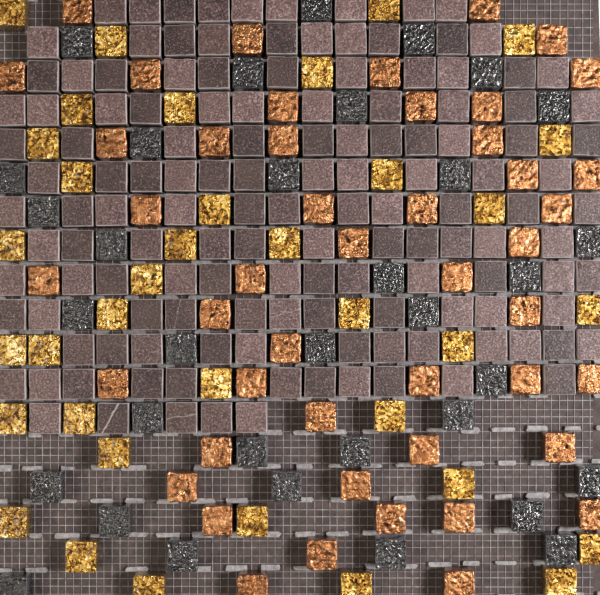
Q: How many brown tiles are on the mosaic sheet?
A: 136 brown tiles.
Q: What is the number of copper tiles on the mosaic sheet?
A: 47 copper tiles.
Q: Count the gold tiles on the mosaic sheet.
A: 36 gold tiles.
